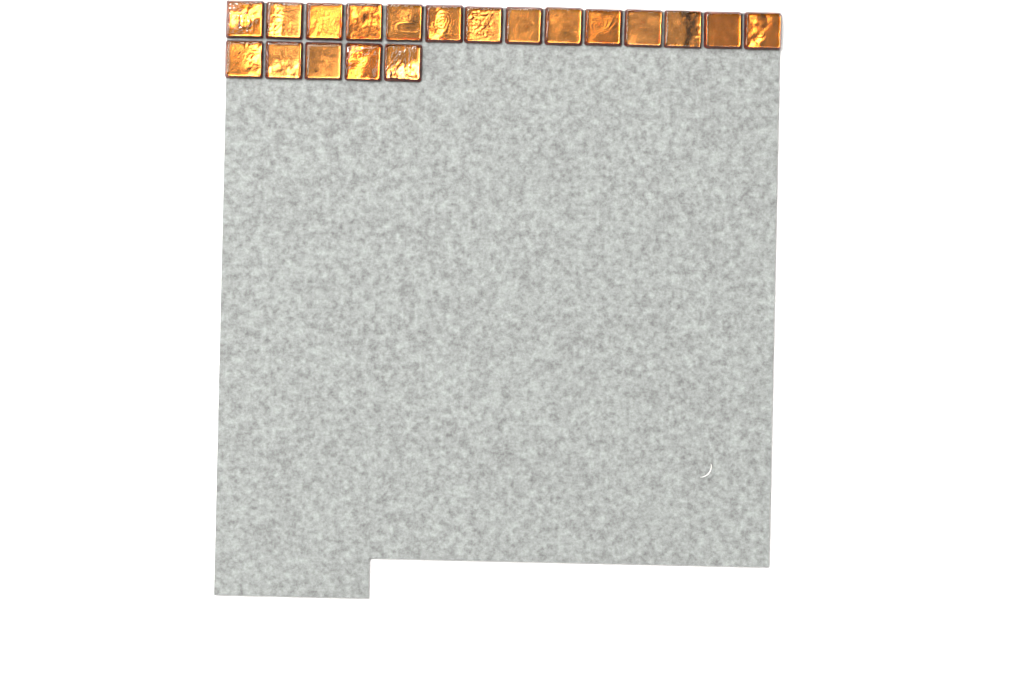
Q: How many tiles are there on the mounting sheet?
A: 19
